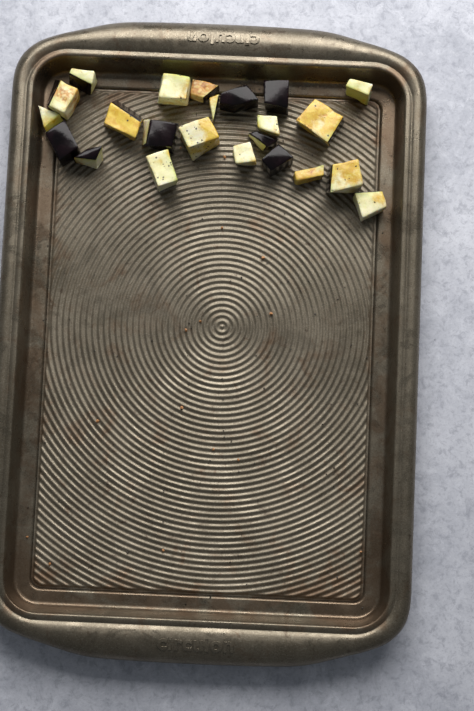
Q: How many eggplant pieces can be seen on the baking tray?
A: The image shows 23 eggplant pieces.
